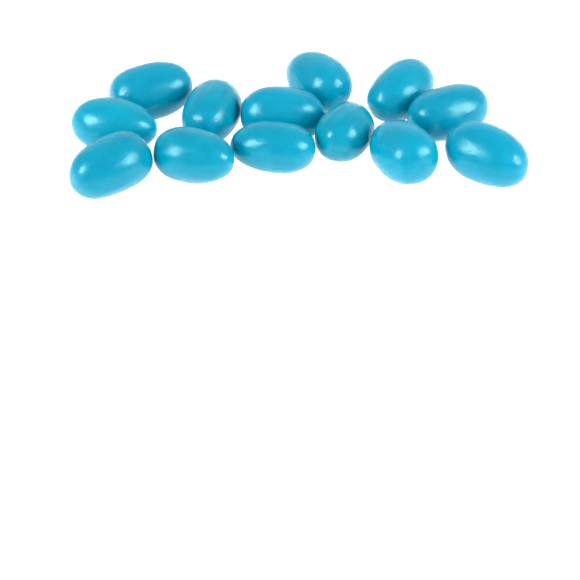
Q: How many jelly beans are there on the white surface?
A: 13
